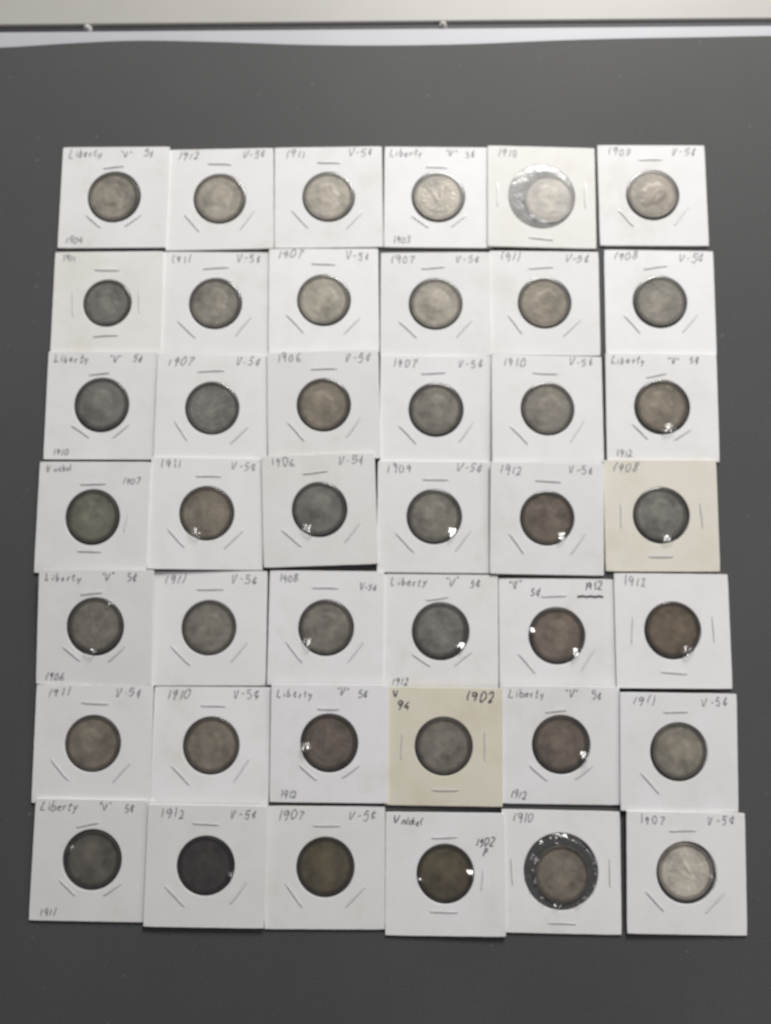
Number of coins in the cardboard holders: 42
